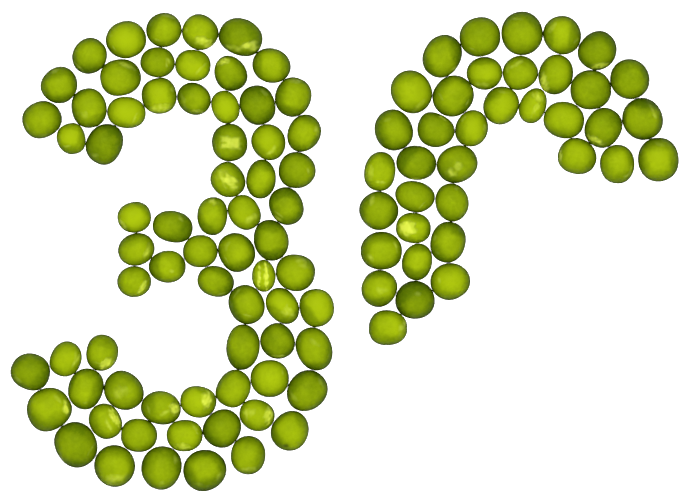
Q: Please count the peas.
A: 106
